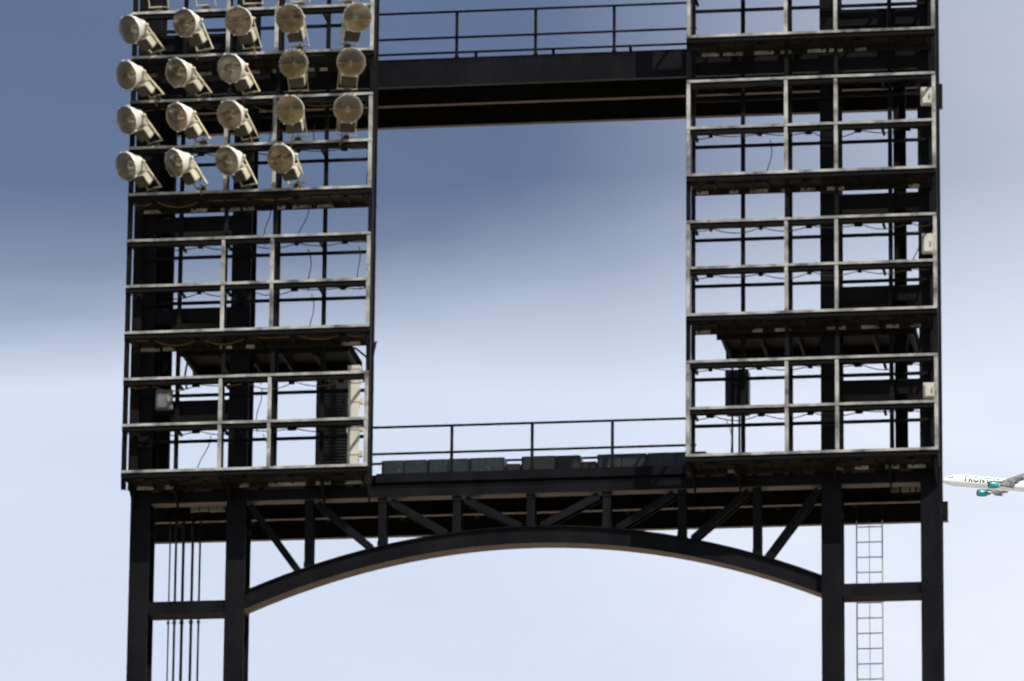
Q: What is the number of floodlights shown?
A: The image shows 19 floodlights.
